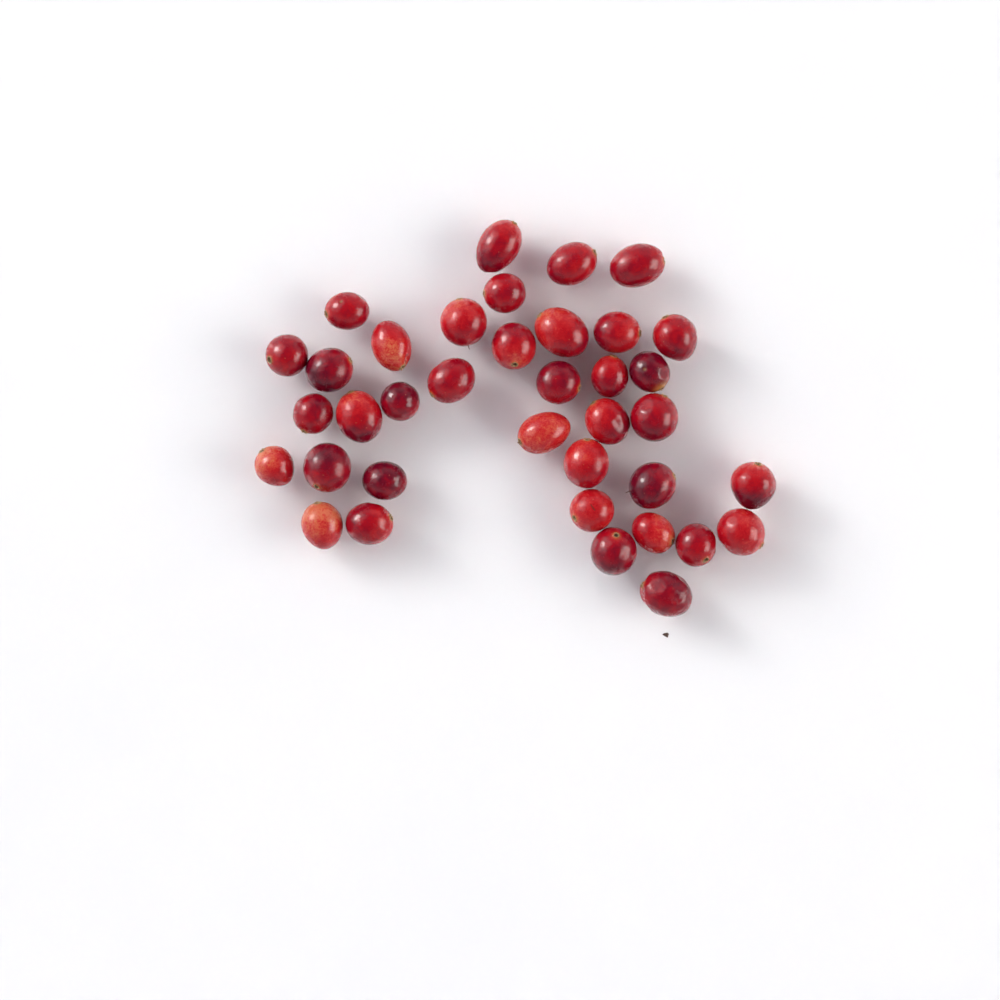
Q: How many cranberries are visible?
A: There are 37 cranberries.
